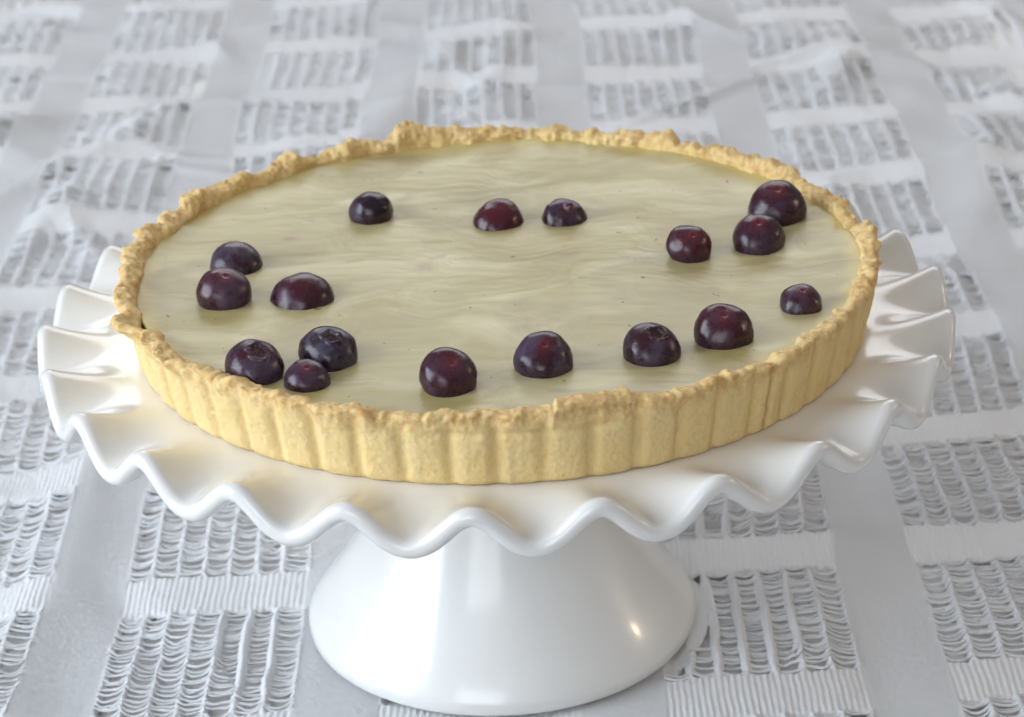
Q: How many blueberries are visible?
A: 17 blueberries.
